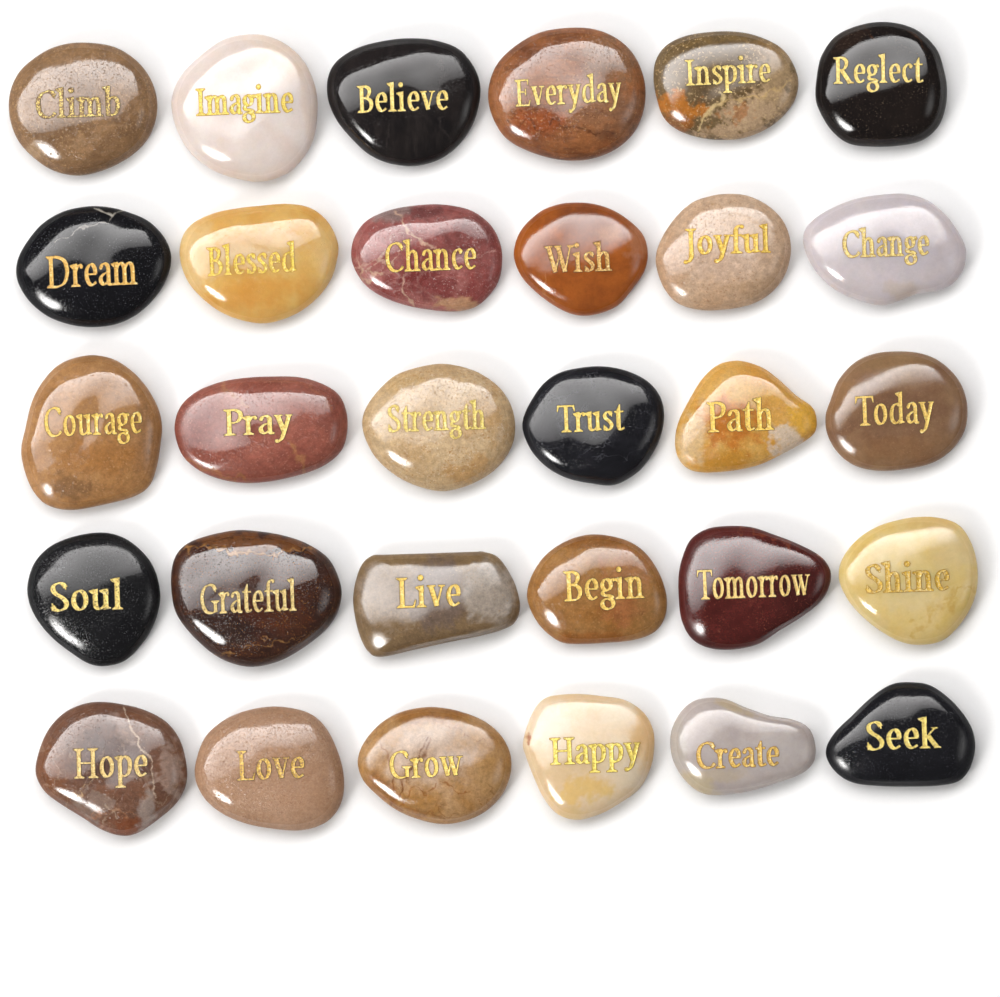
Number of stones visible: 30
